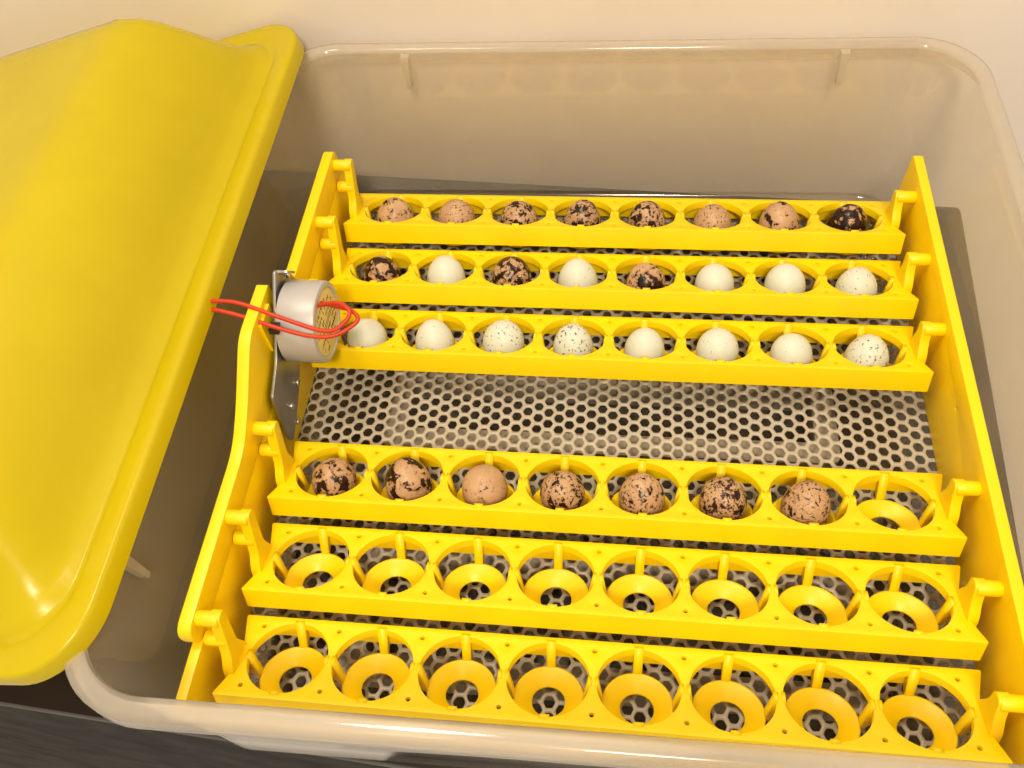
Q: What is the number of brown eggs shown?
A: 18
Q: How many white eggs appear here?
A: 13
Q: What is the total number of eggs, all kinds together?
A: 31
